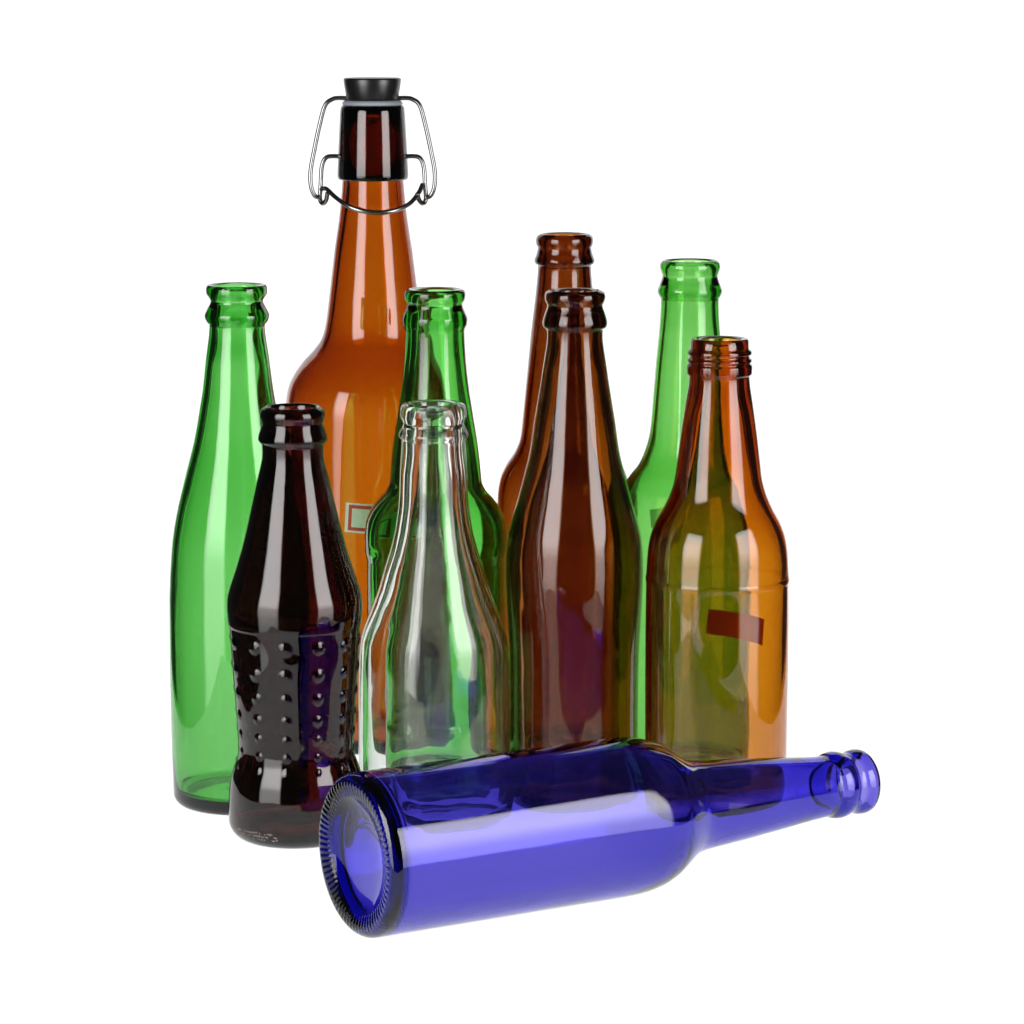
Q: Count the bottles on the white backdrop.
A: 10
